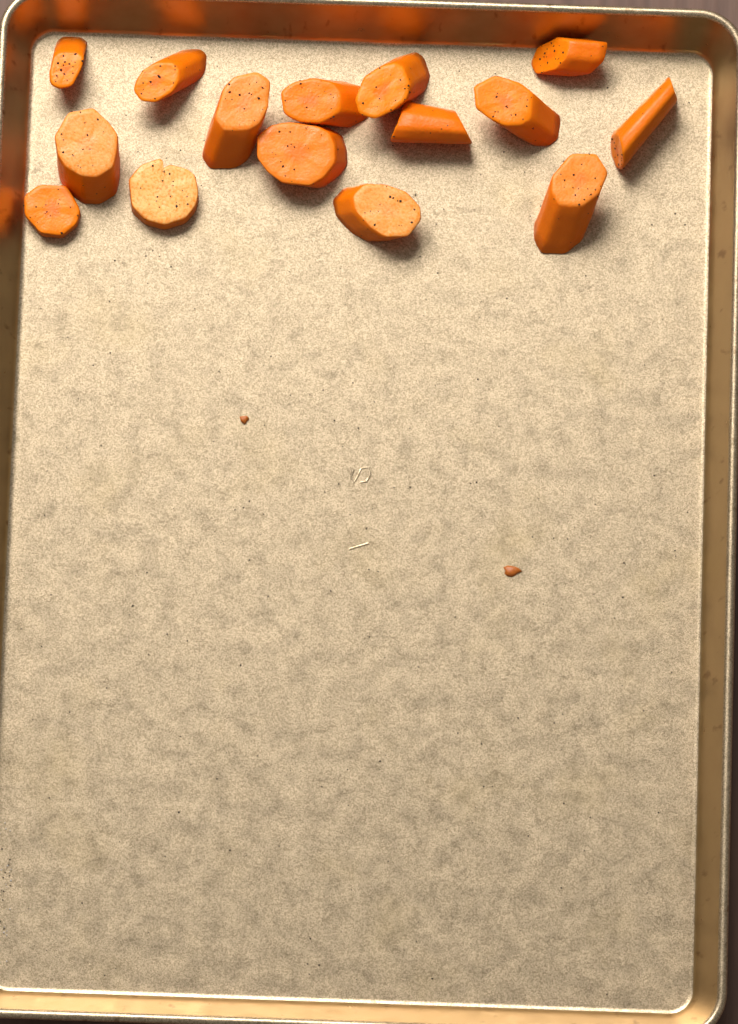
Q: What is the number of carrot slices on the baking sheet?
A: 15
